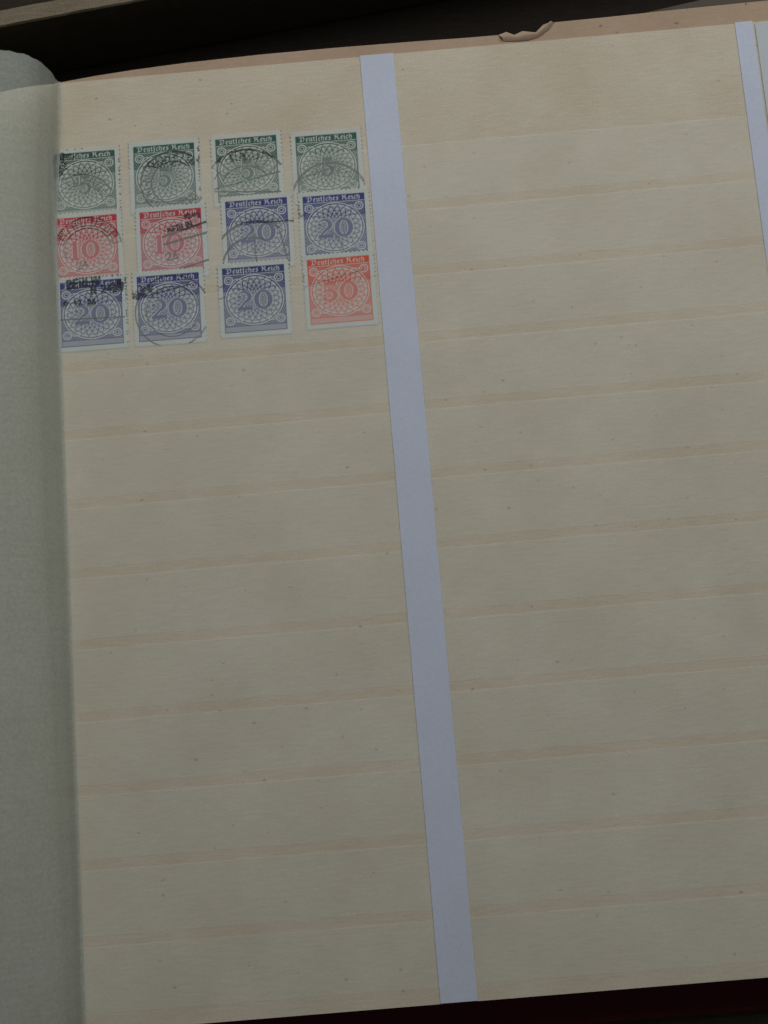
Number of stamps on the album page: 12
